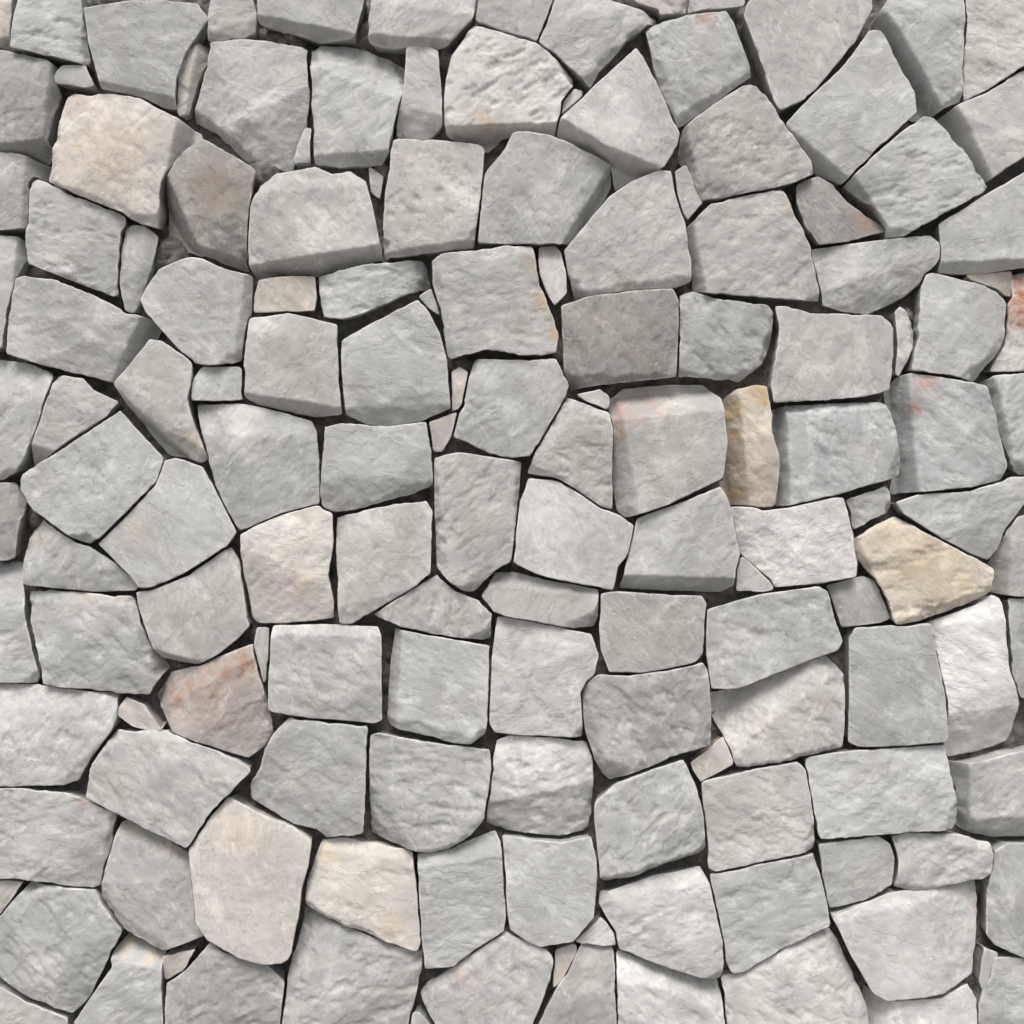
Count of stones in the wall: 149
